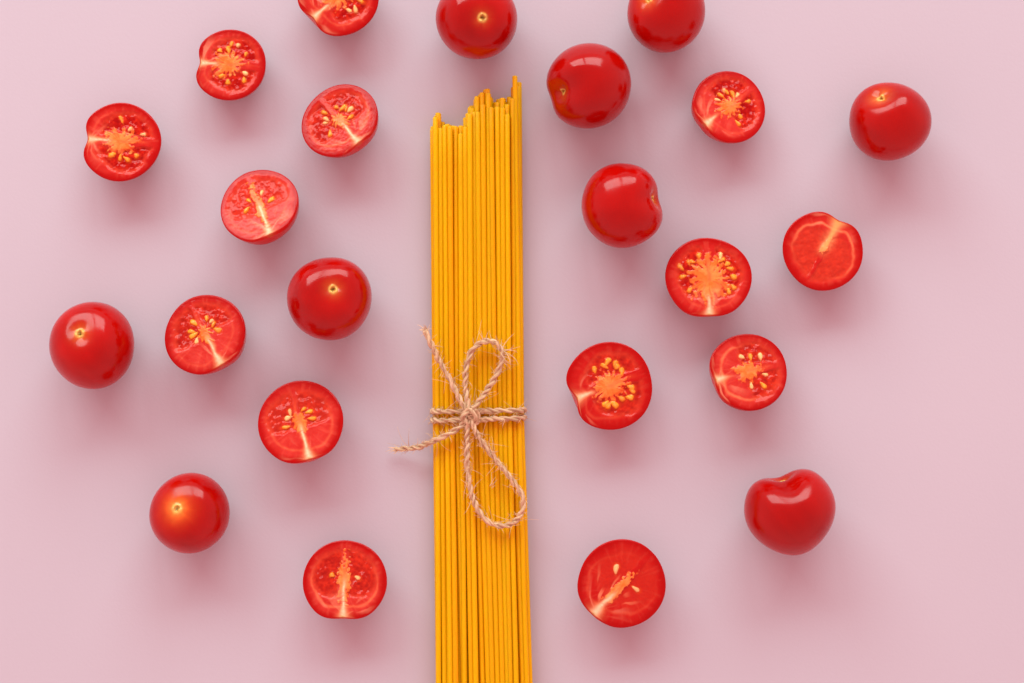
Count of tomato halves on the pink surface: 14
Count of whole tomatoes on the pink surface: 9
